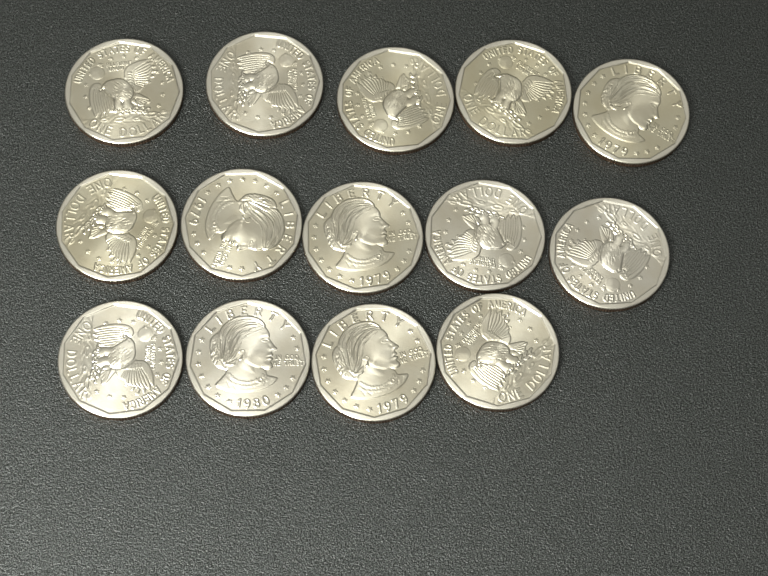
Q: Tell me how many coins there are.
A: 14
